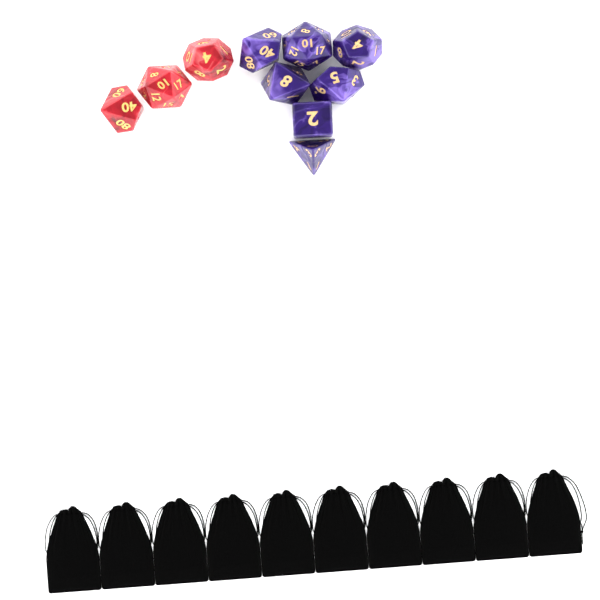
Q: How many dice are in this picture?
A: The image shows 10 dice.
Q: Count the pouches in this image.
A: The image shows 10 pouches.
